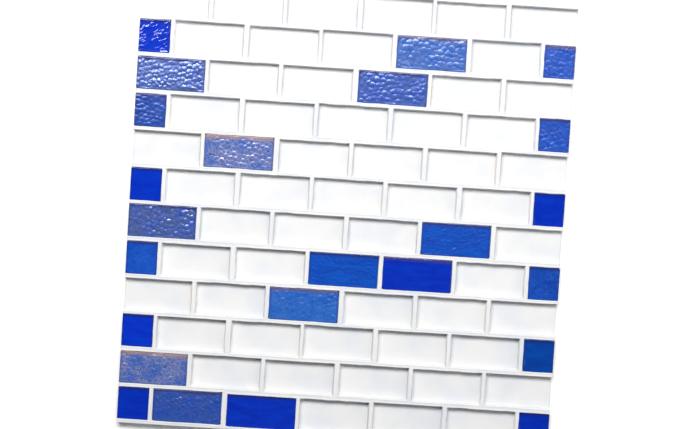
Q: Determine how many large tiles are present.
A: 12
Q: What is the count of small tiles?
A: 12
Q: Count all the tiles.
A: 24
